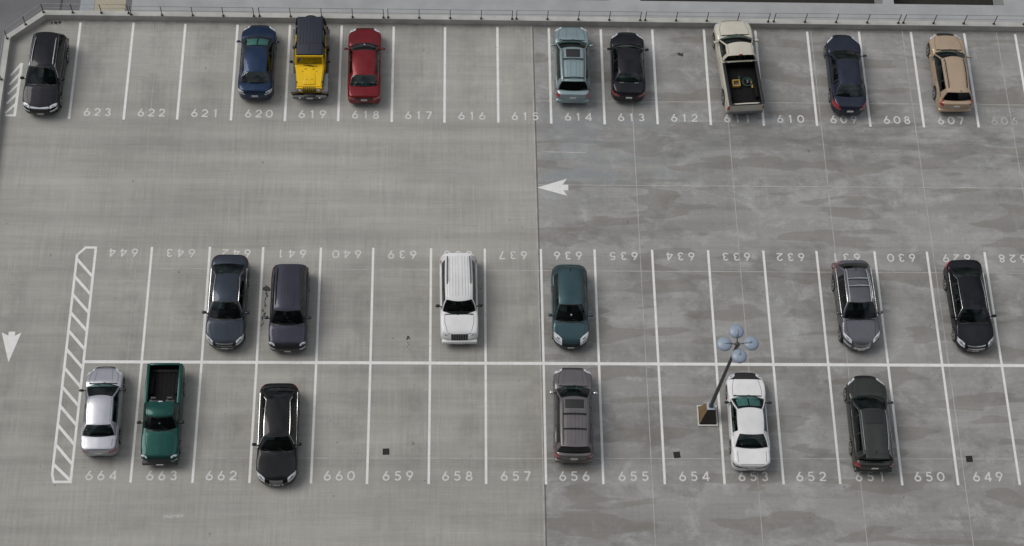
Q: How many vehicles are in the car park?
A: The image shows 21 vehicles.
